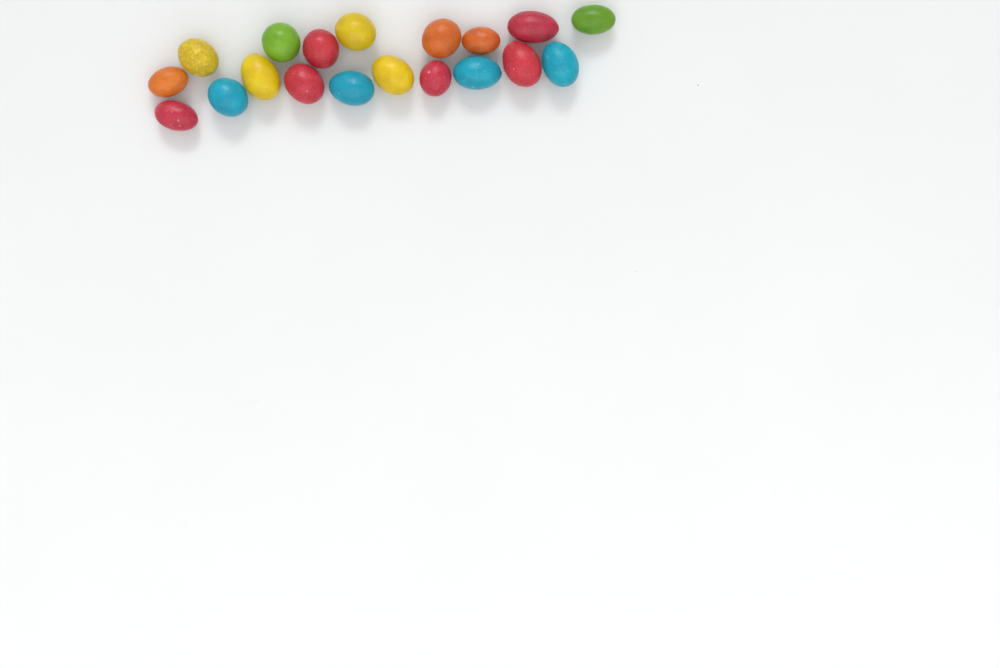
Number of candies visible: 19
